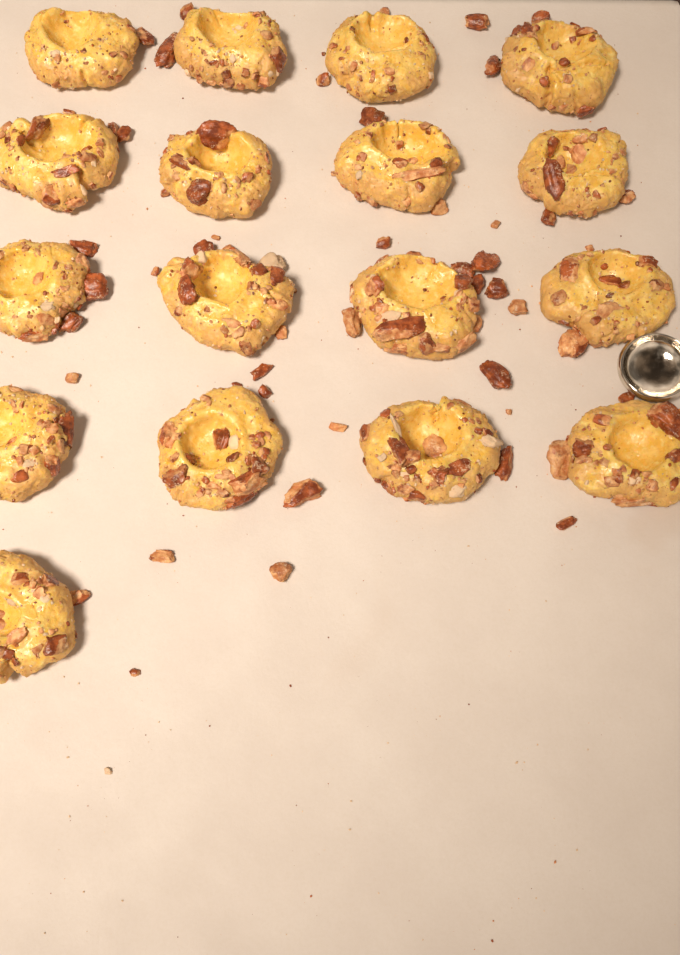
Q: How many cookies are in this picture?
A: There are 17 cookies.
